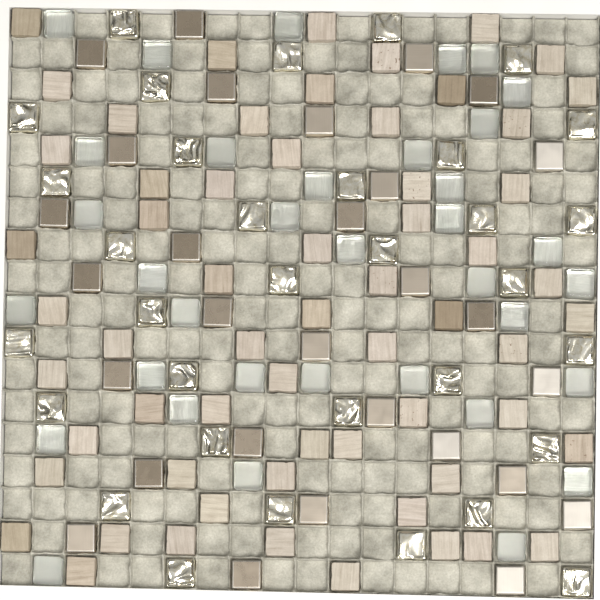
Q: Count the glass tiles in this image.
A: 35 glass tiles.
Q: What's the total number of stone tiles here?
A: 61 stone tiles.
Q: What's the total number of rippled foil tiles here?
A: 33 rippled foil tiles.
